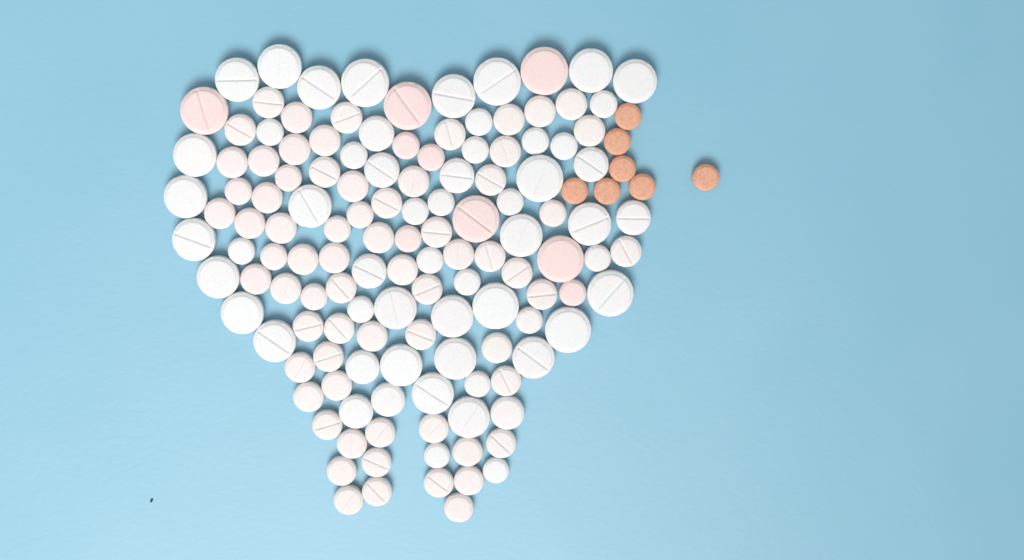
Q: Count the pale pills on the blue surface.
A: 133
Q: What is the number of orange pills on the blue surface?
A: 7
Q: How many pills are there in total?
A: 140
